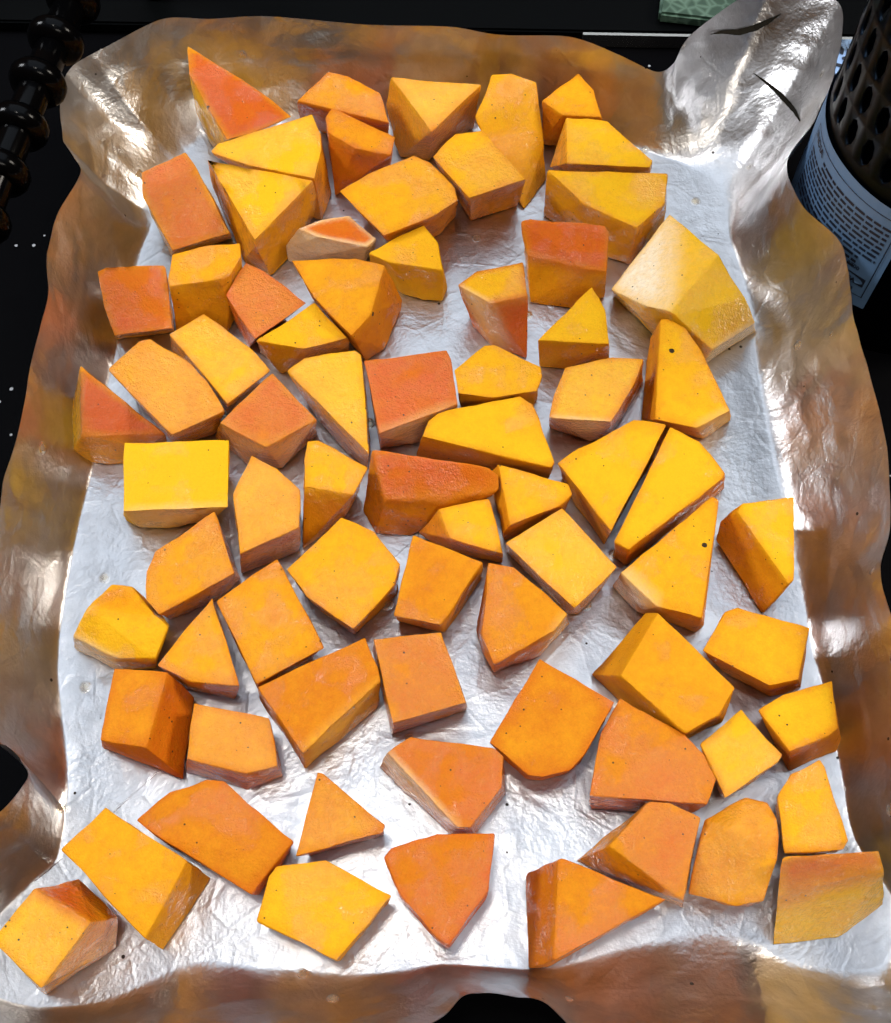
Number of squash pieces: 74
